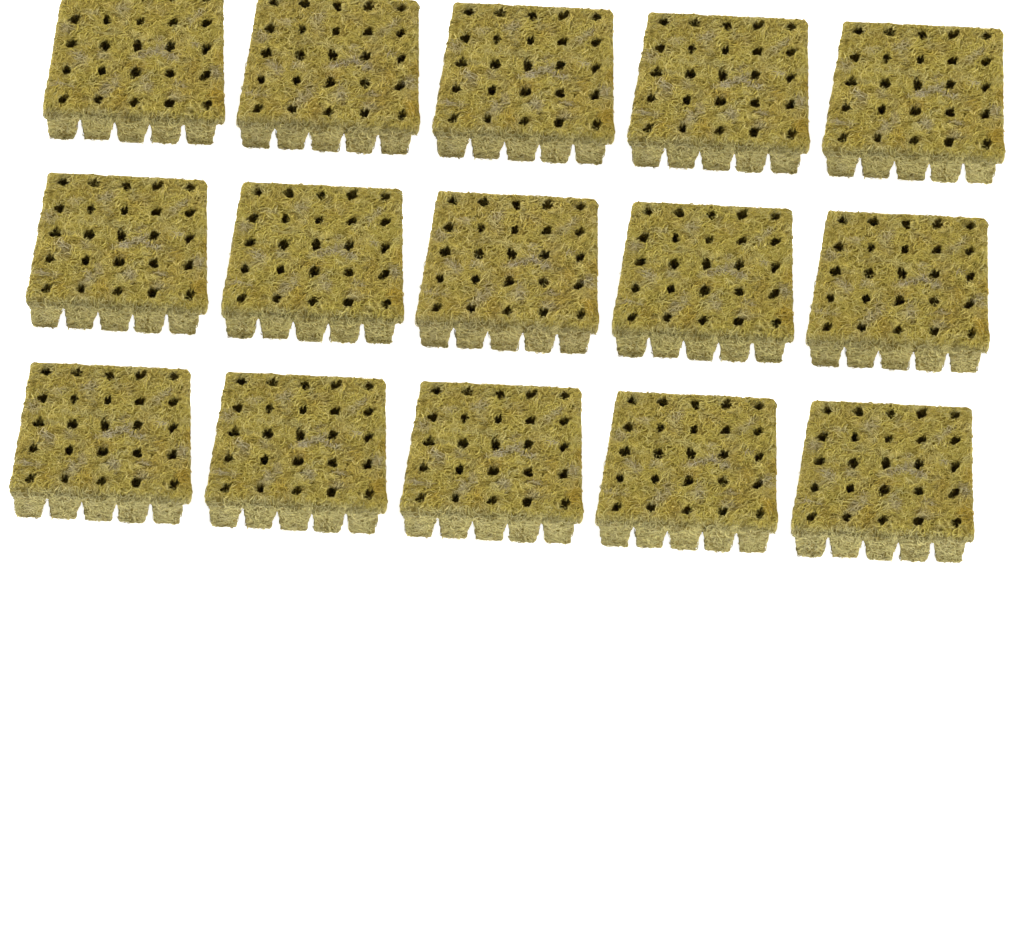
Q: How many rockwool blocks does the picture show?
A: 15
